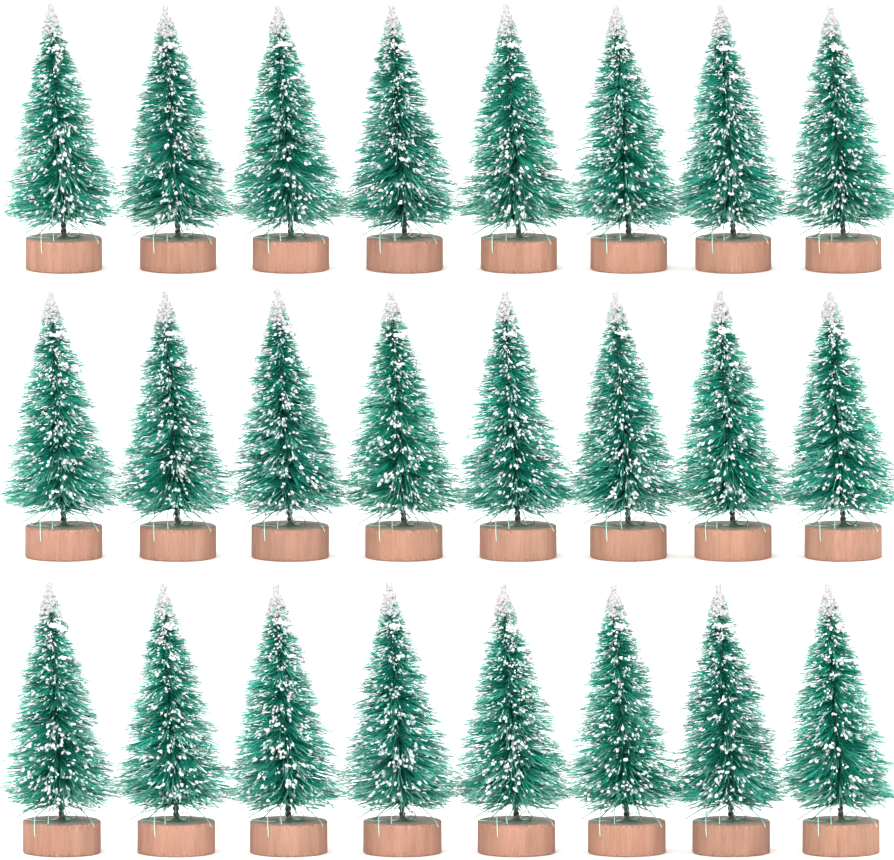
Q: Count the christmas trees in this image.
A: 24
